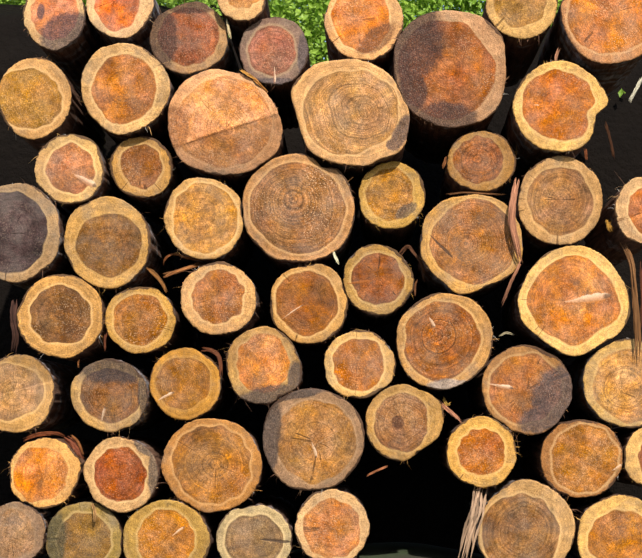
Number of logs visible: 54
